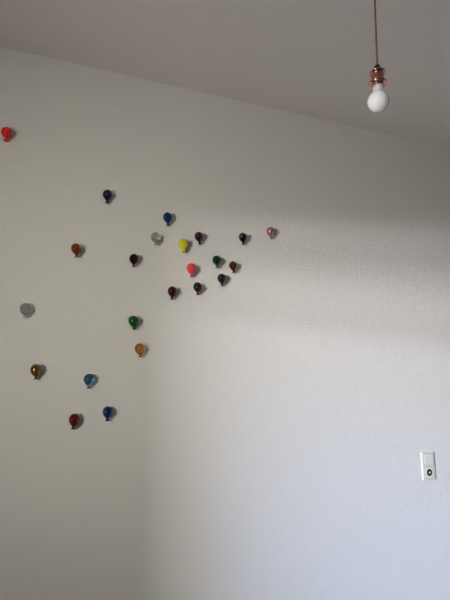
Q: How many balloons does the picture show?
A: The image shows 23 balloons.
